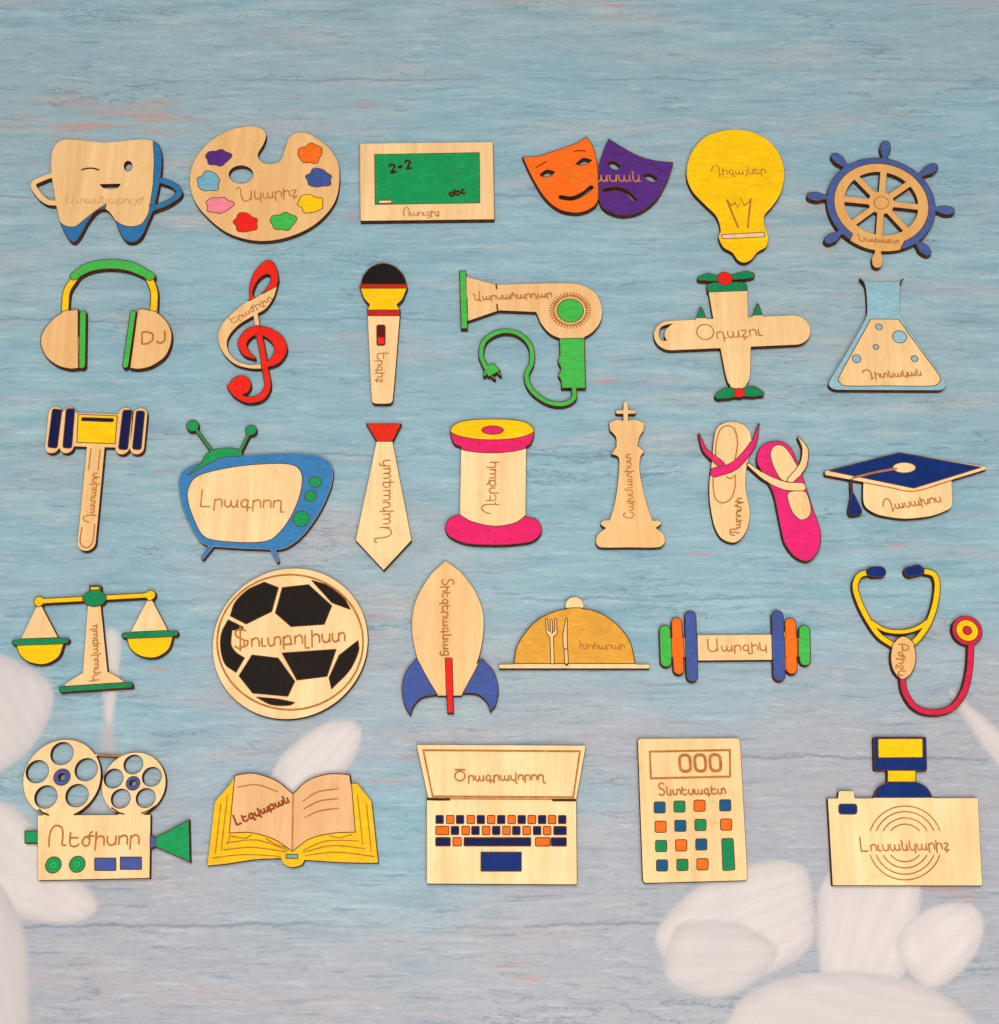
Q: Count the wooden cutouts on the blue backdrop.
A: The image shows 30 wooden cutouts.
